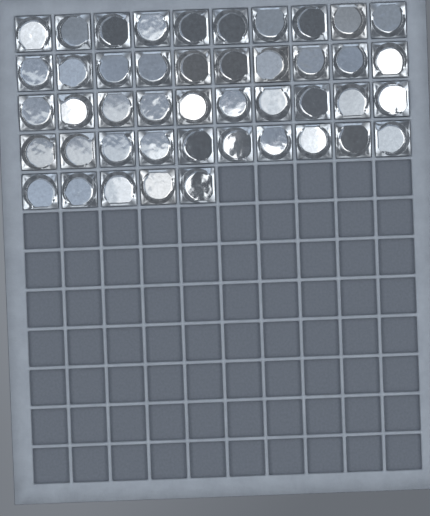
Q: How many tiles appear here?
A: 45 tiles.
